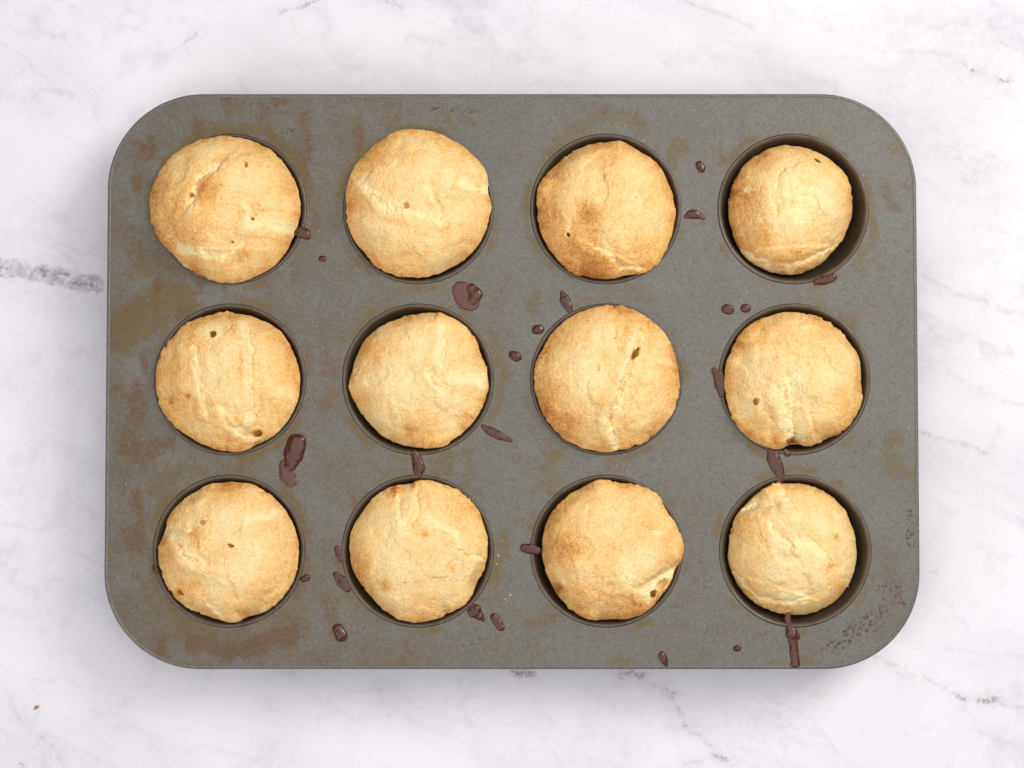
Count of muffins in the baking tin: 12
